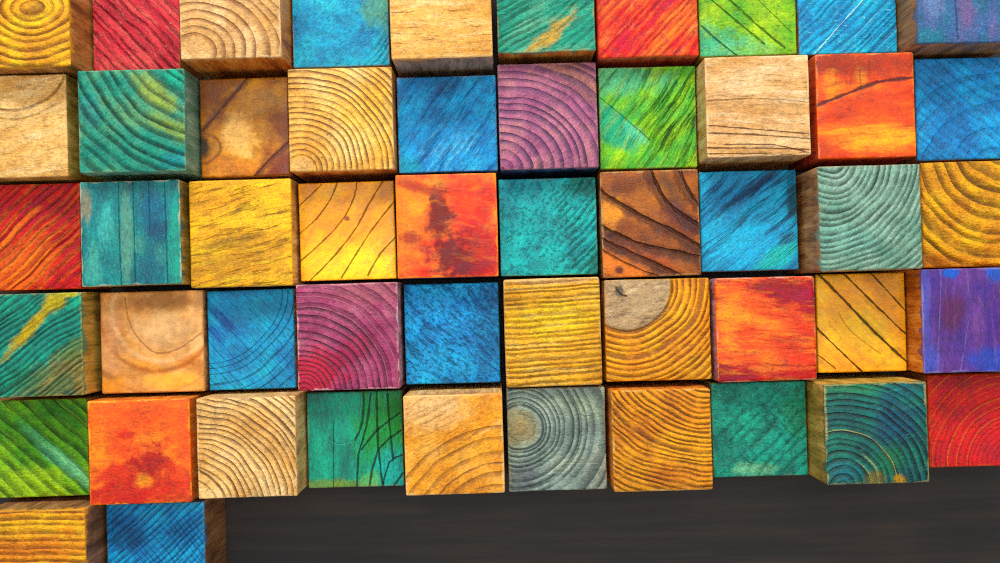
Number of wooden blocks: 52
